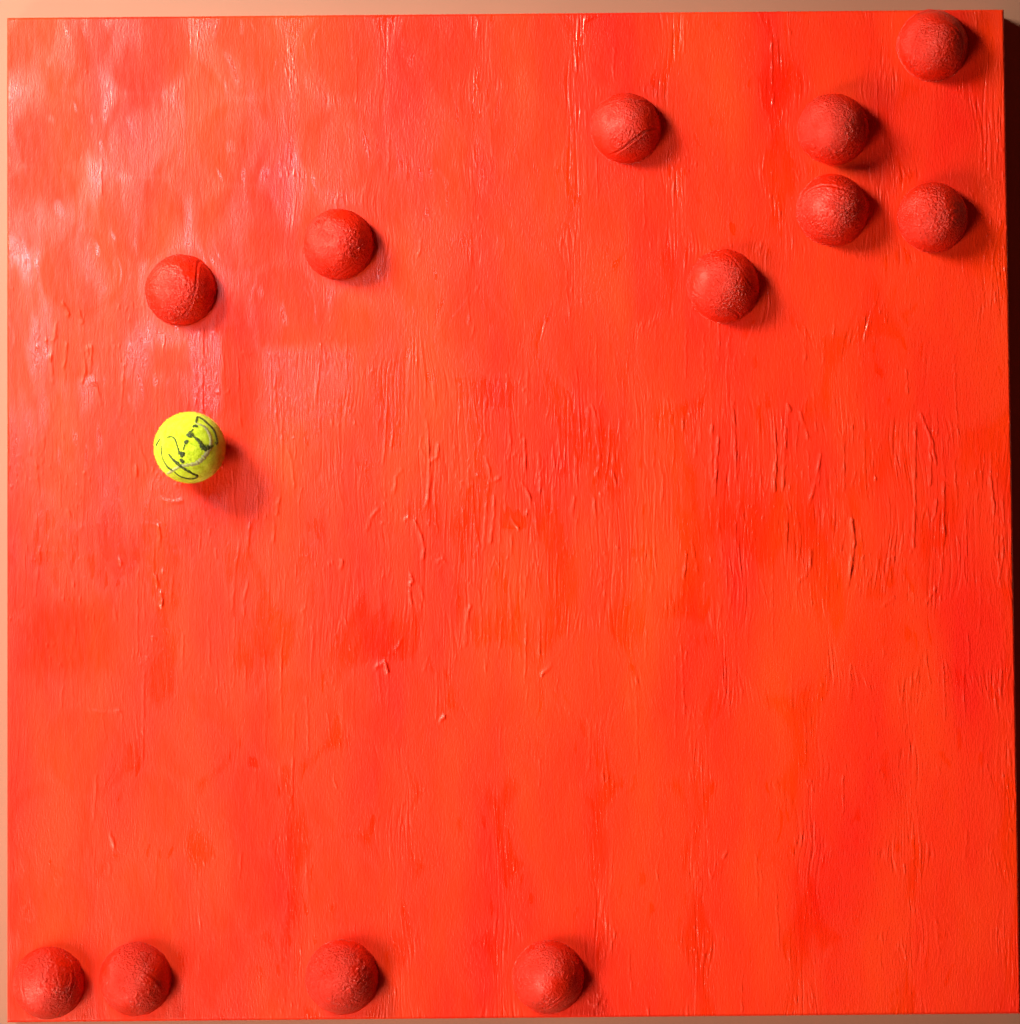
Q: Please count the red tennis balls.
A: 12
